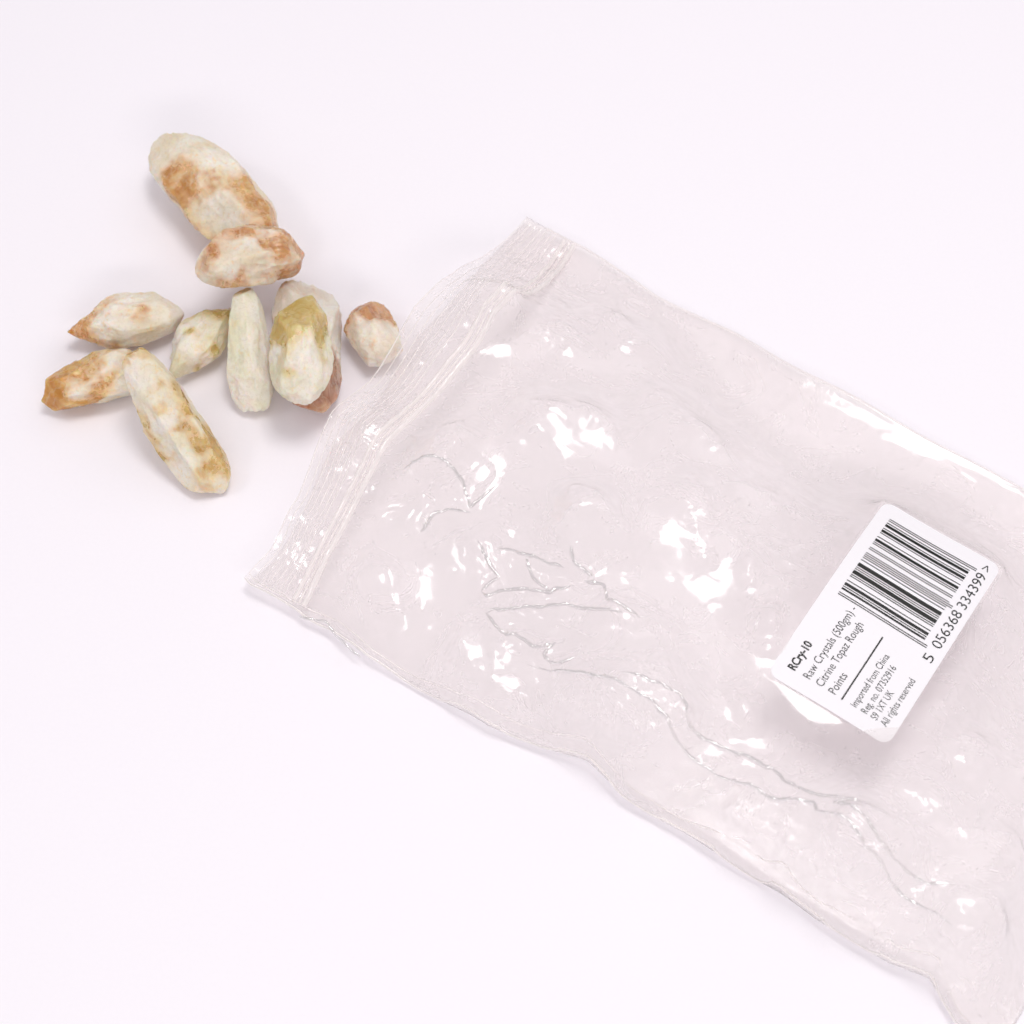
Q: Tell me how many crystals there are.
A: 10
